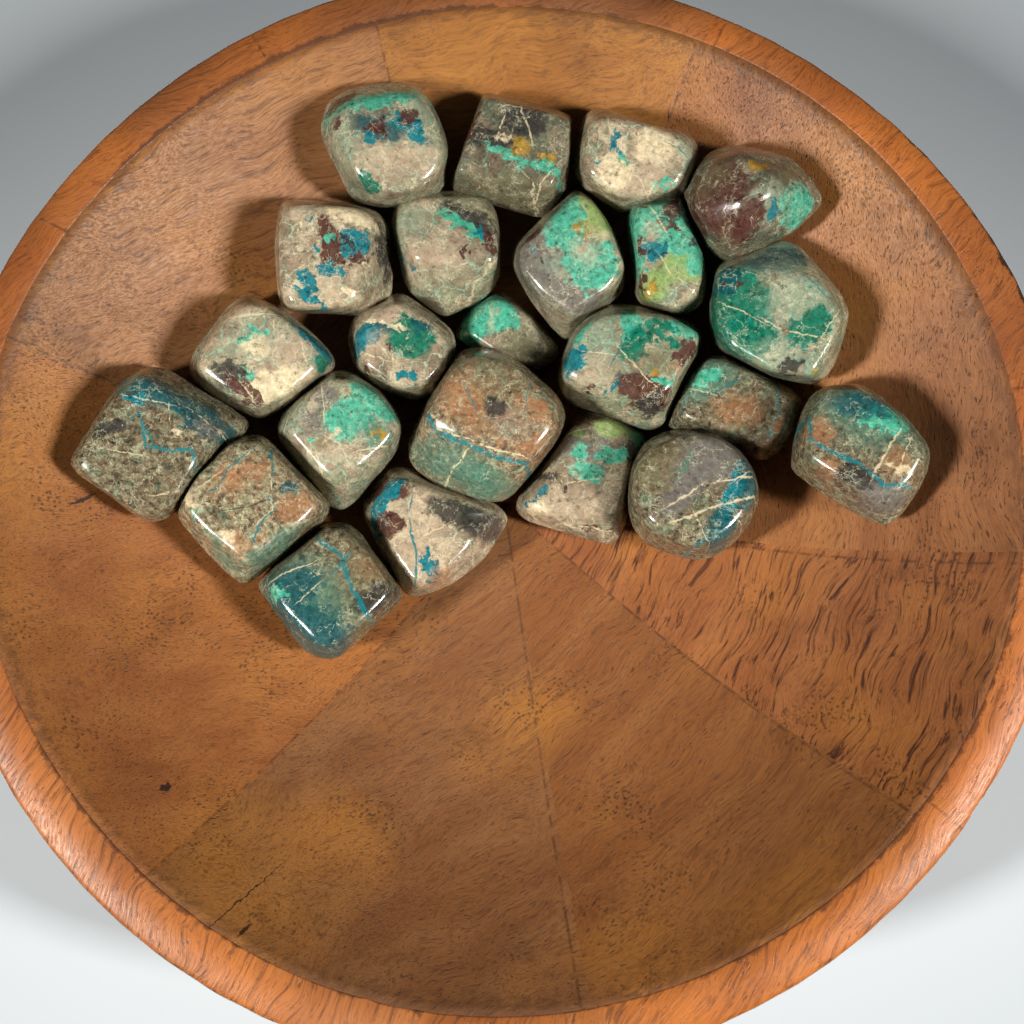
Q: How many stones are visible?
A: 23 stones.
